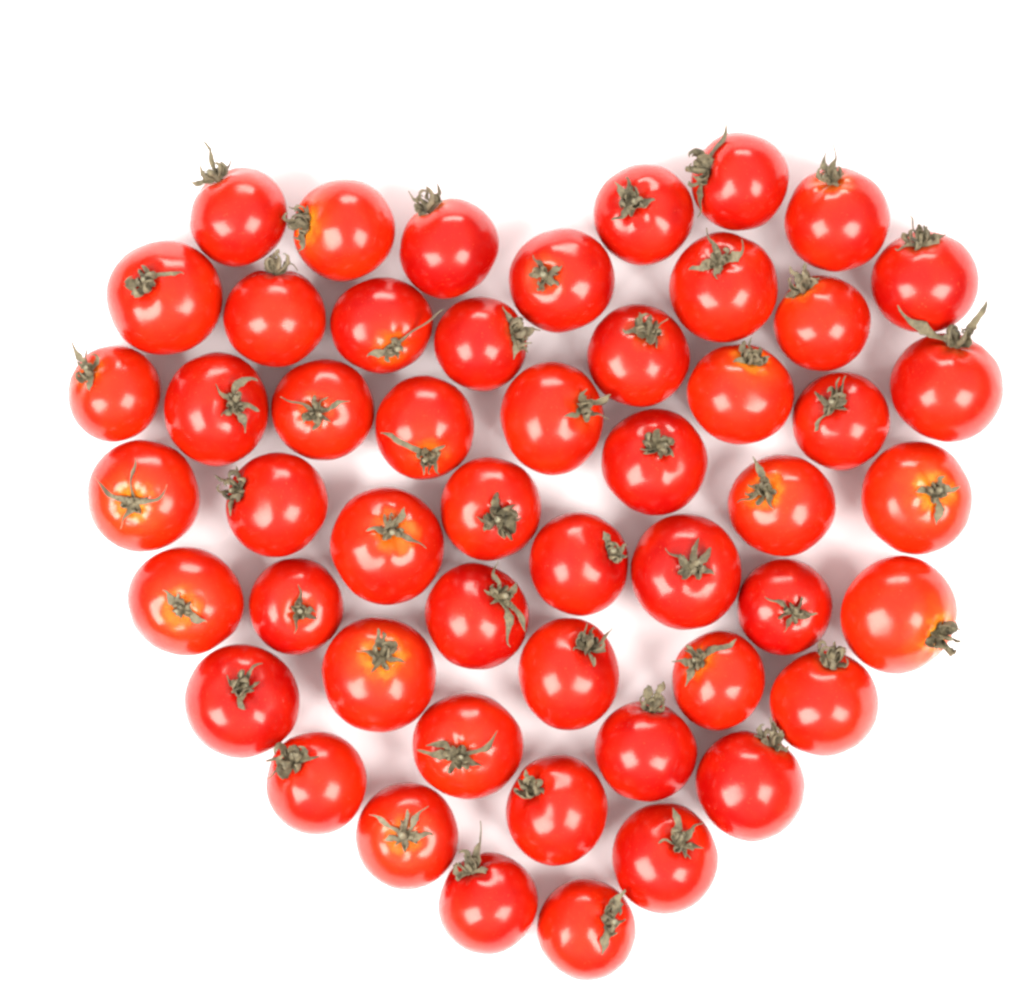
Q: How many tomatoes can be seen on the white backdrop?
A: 51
